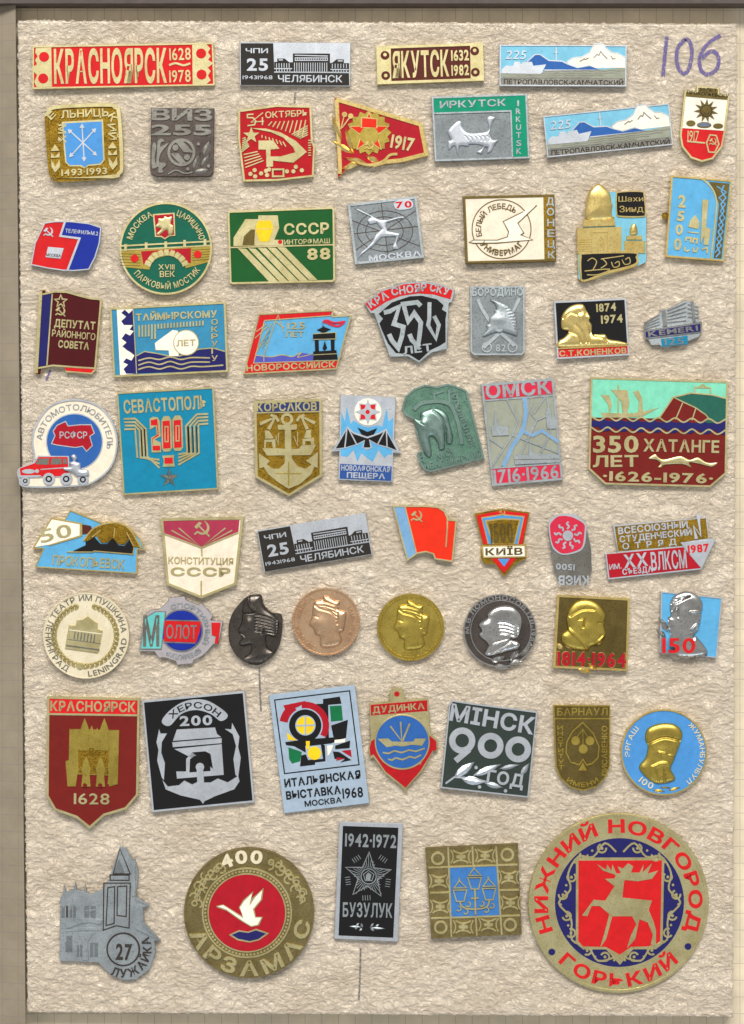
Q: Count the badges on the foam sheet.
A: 59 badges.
